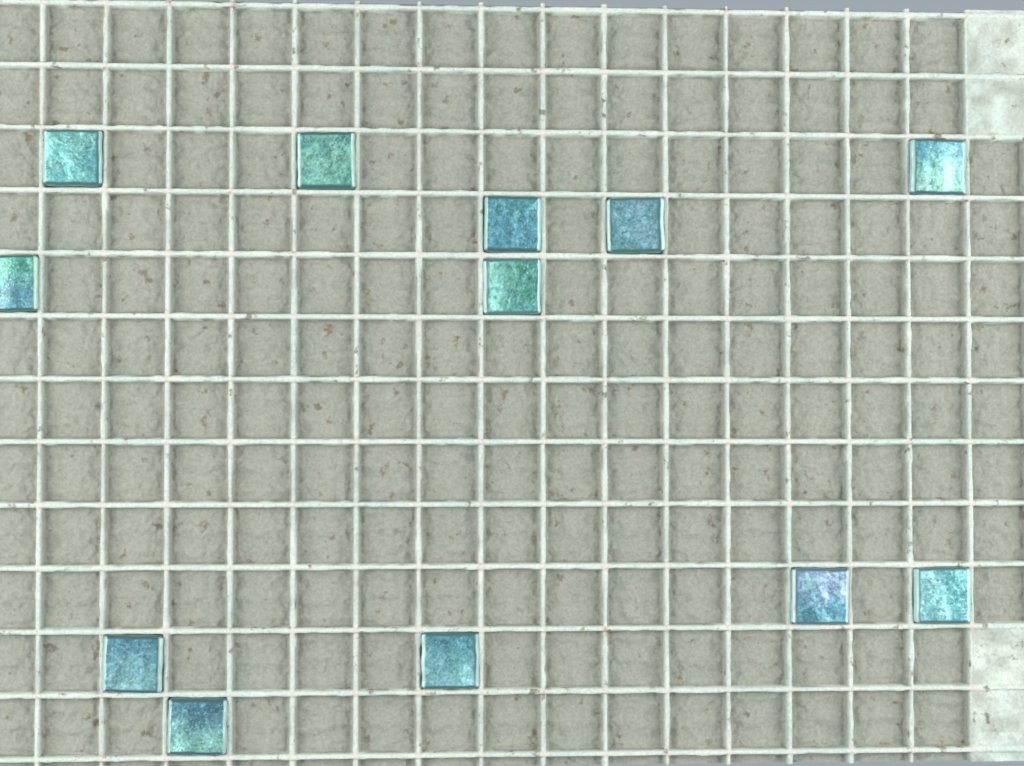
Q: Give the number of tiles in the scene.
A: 12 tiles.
